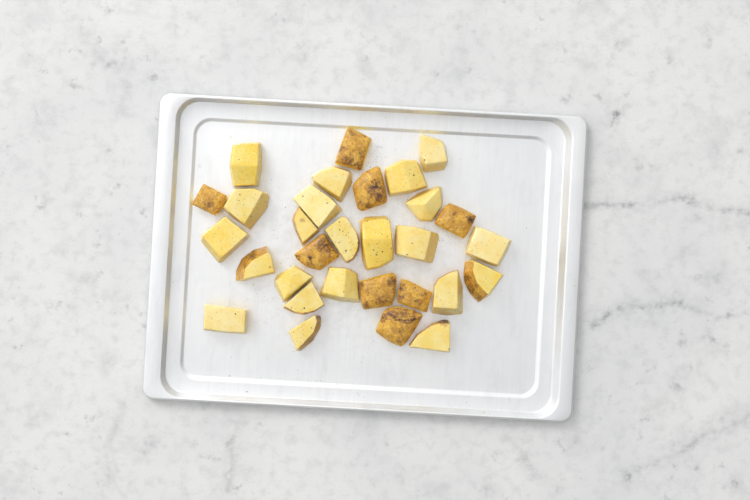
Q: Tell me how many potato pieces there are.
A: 30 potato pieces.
